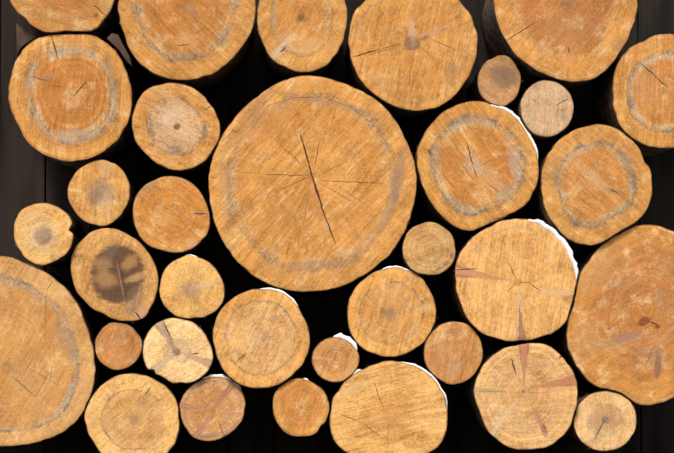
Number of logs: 34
